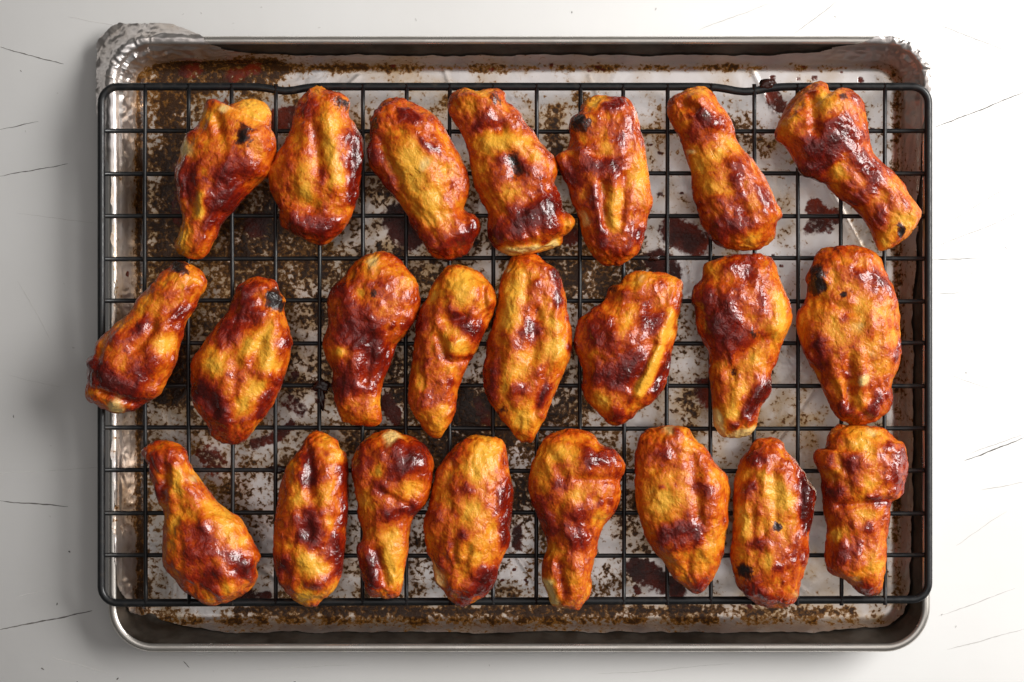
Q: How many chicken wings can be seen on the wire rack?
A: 23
